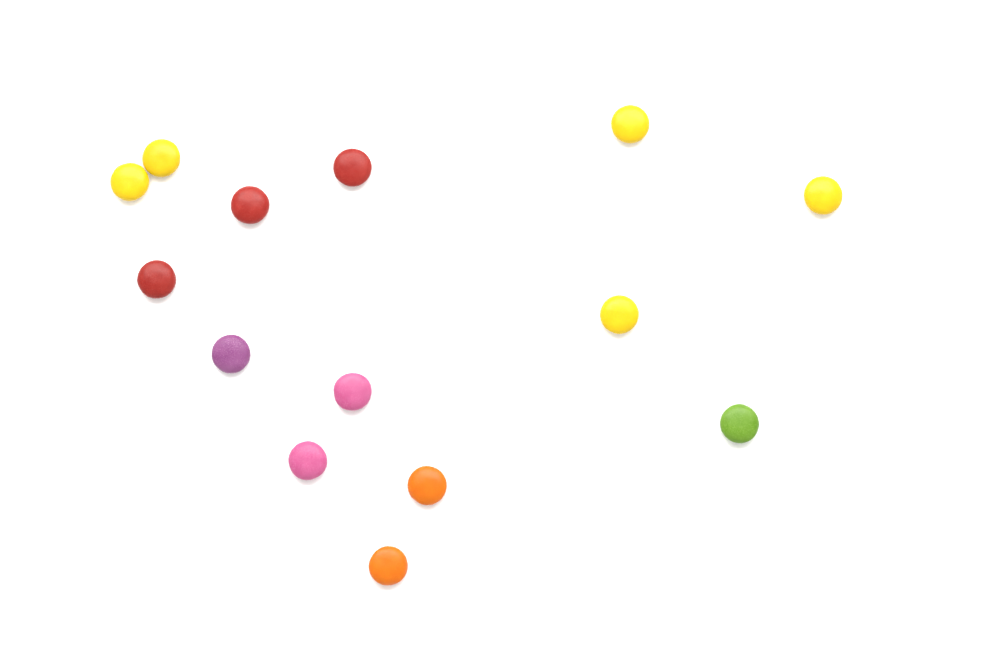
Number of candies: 14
